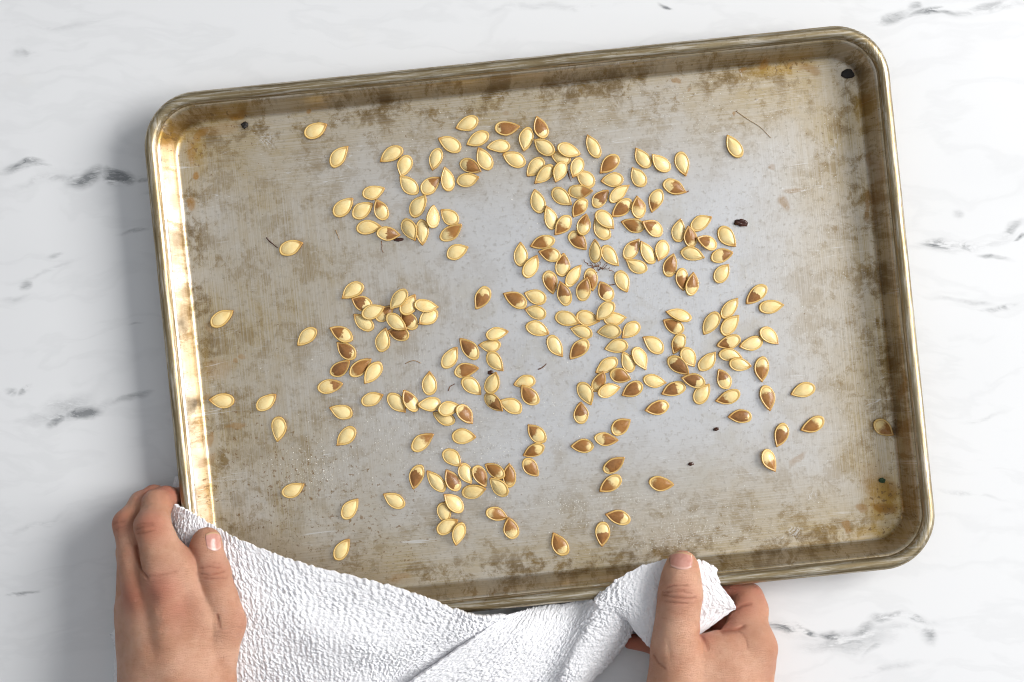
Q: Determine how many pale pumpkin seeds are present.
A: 138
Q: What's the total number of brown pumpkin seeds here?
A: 94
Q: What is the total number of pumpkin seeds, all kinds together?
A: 232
